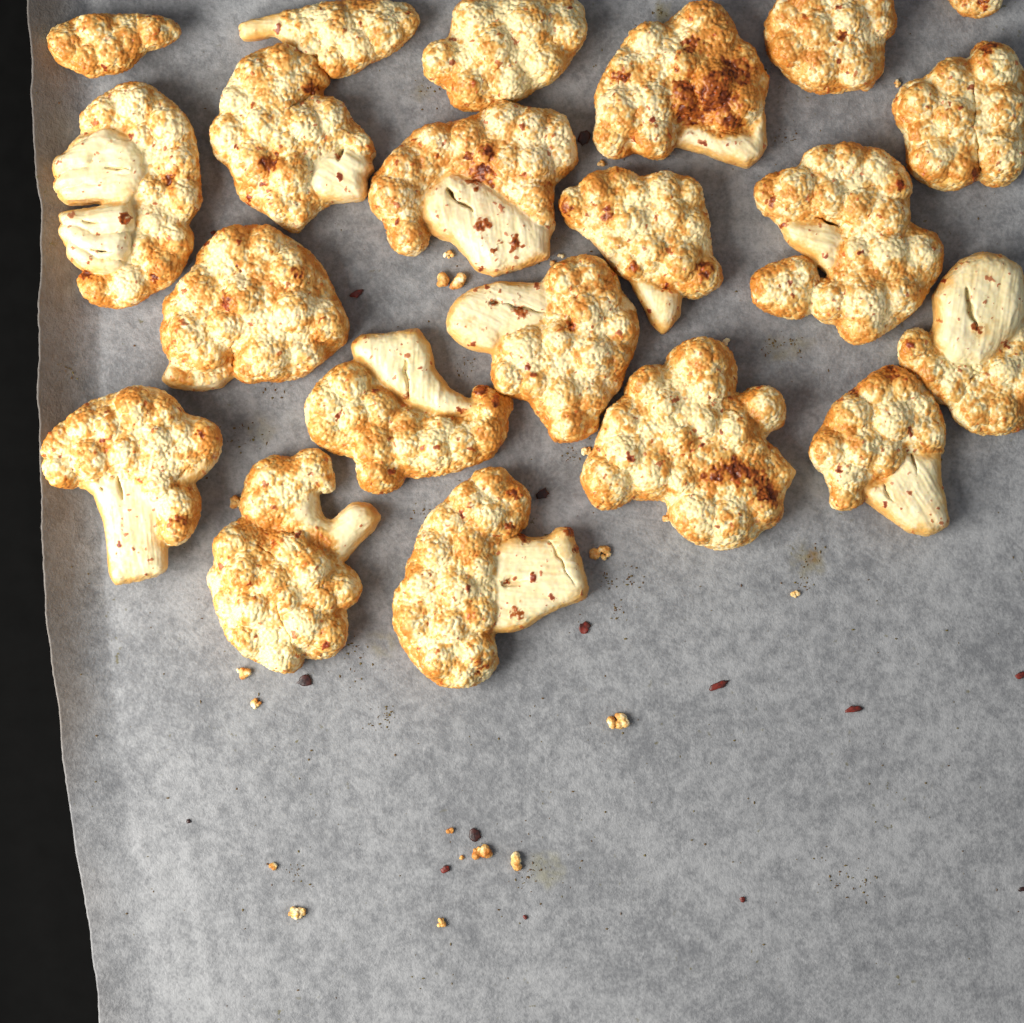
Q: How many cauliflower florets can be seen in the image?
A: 21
